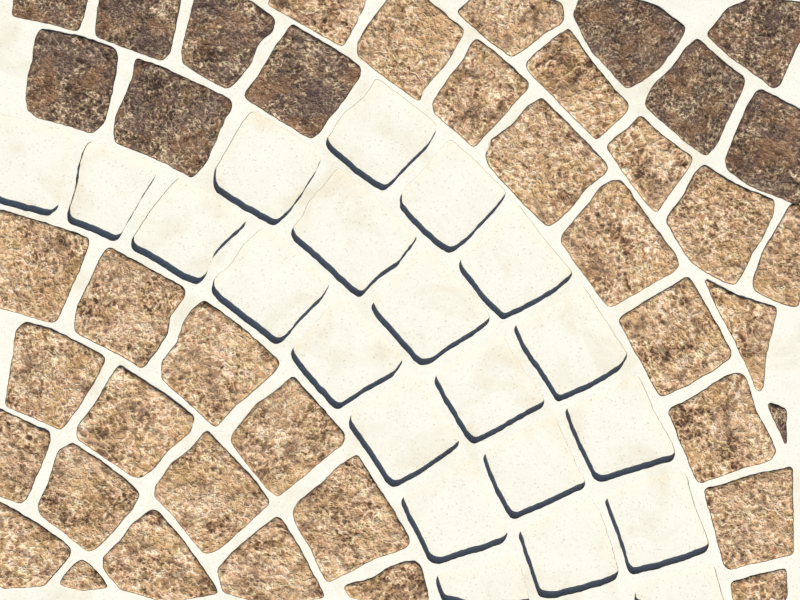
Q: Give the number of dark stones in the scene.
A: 11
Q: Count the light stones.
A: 30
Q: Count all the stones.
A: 41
